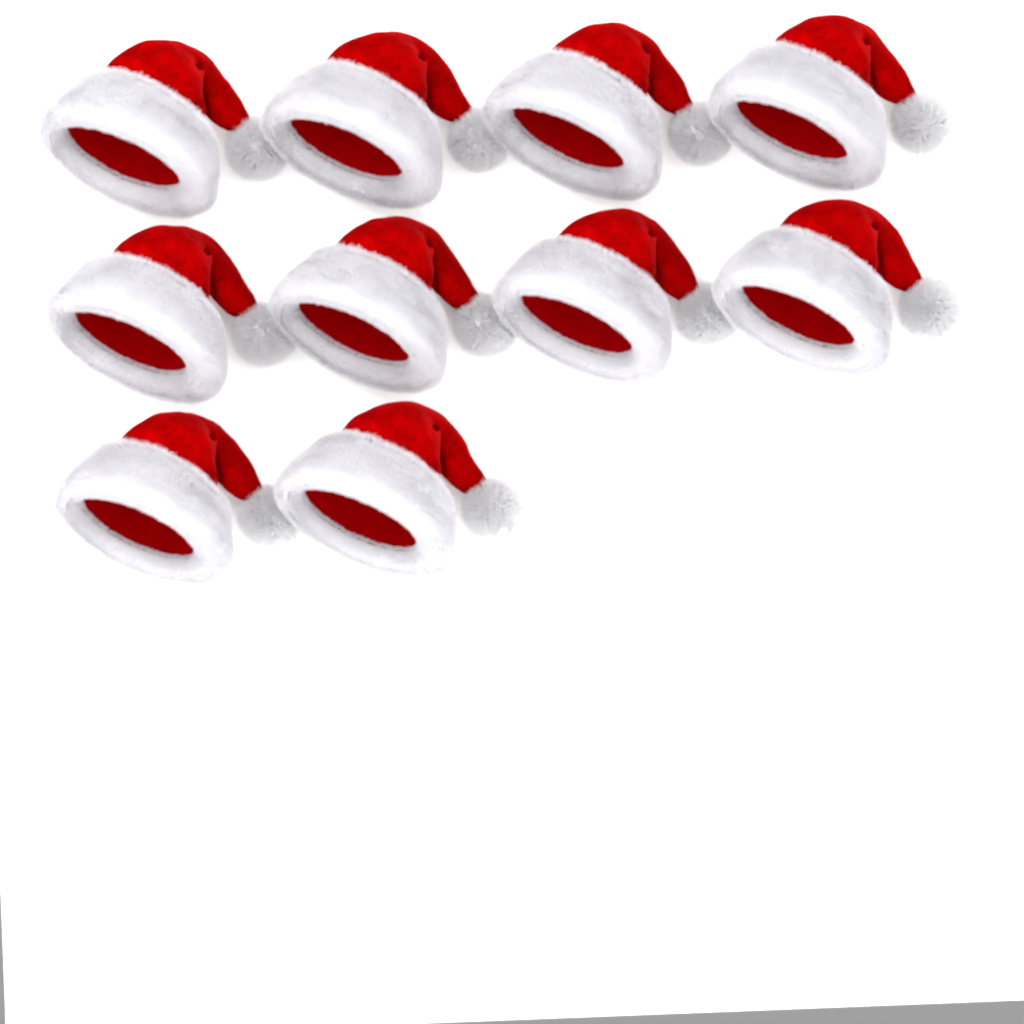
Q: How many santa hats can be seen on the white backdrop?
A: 10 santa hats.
